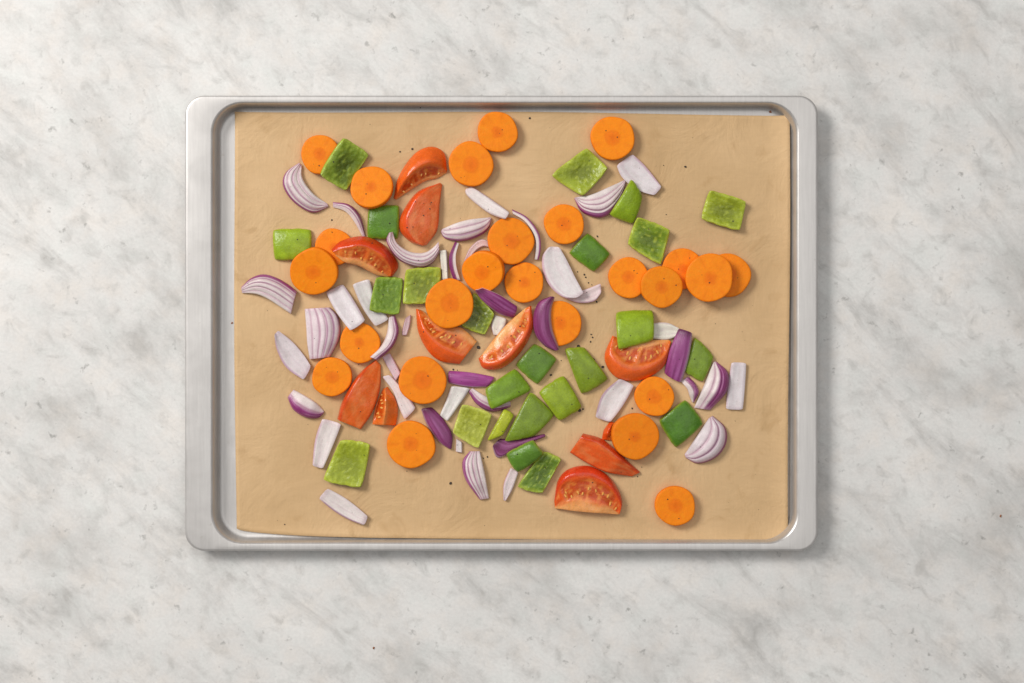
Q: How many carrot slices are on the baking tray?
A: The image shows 25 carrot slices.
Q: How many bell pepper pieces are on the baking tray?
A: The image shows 24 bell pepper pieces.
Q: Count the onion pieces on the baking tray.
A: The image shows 43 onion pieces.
